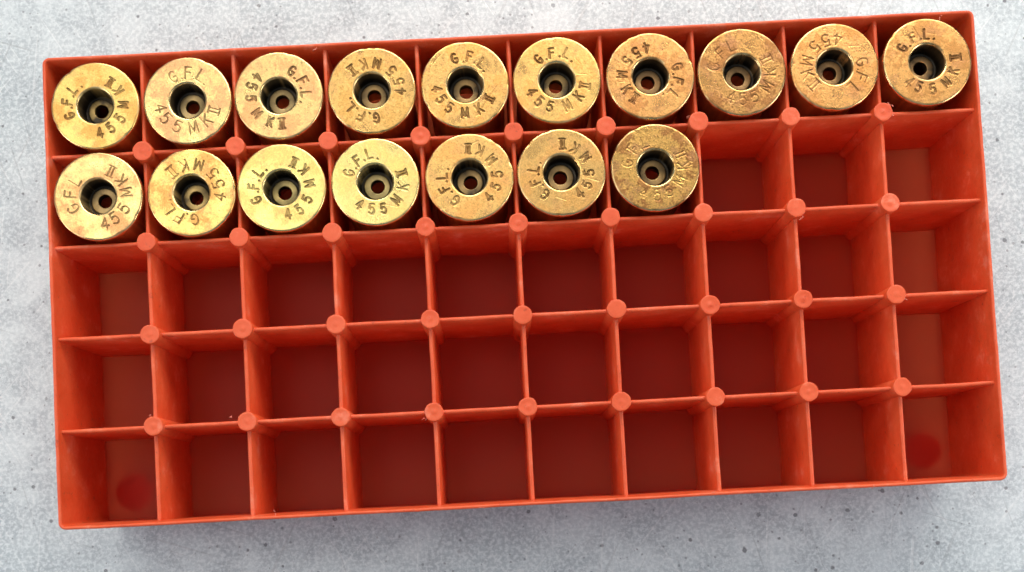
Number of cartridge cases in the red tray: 17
